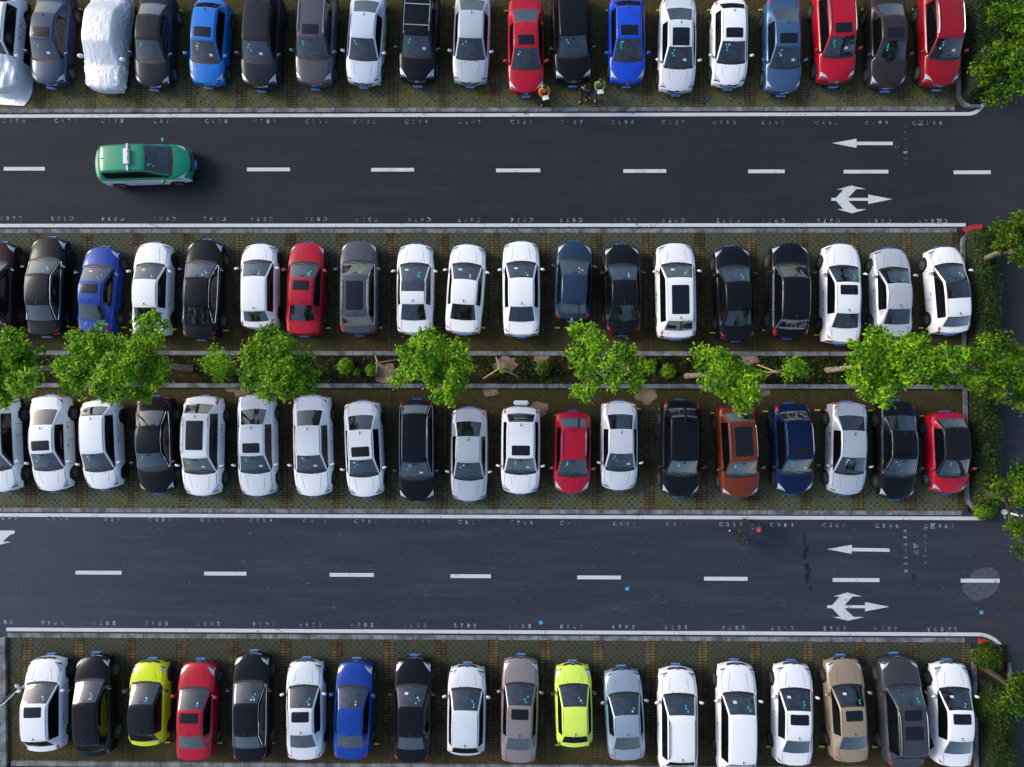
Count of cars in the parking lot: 76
